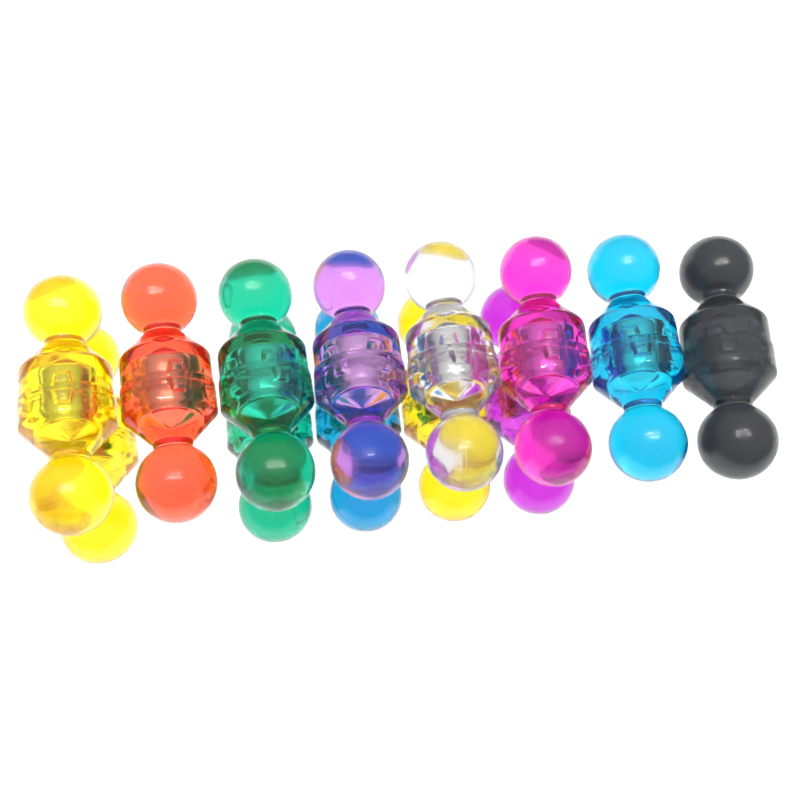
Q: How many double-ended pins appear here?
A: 13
